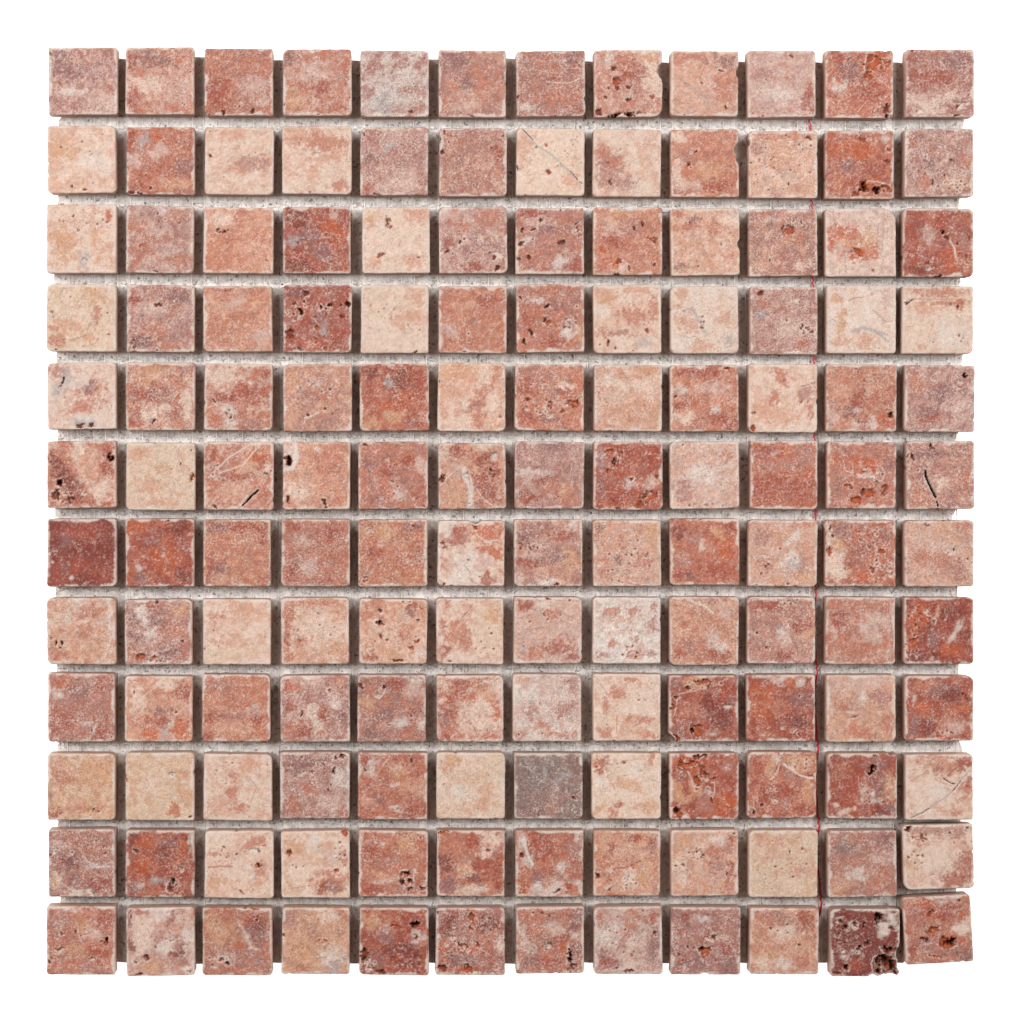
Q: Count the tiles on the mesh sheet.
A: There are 144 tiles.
